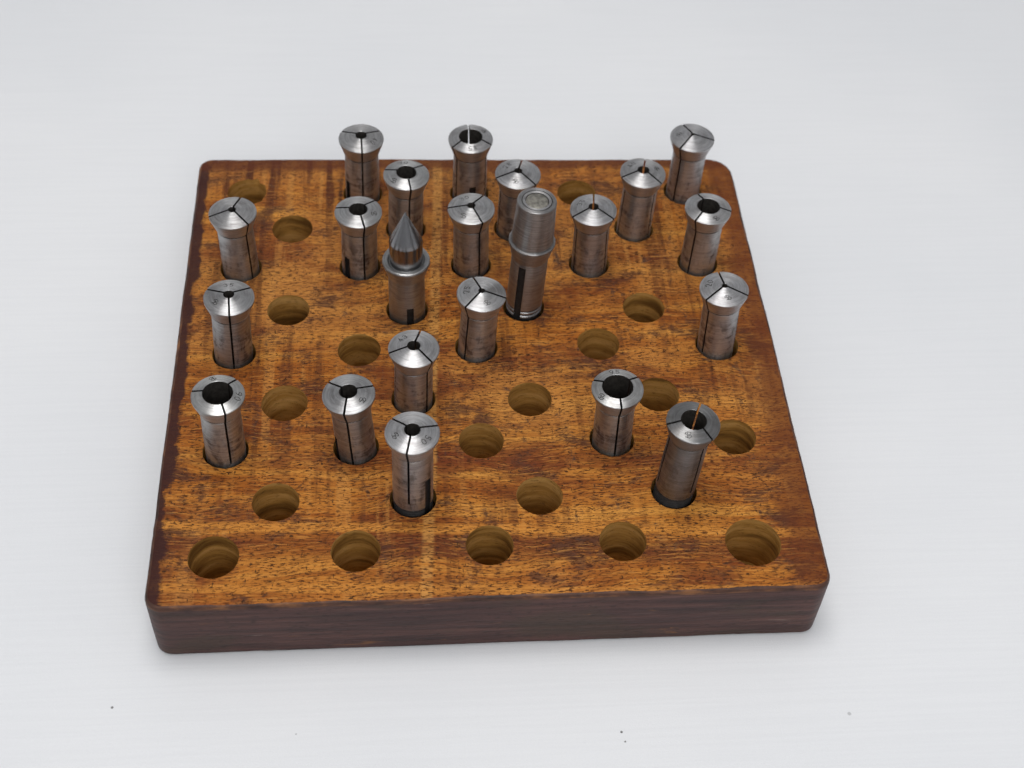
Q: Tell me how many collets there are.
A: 20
